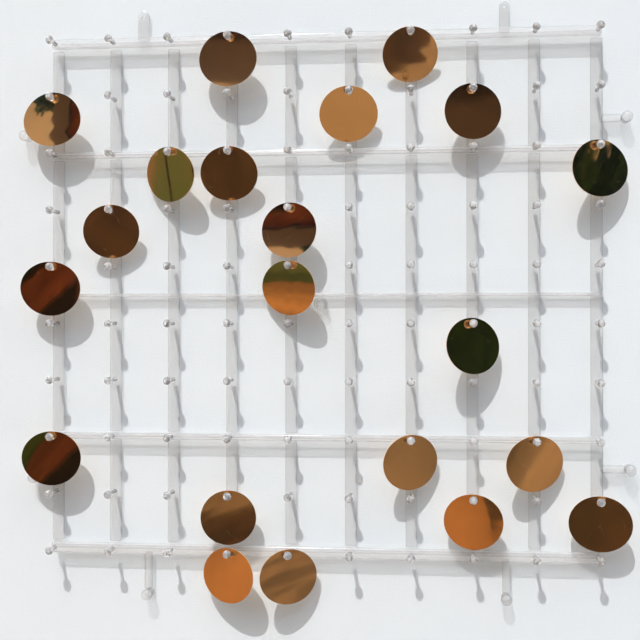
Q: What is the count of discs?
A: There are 21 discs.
